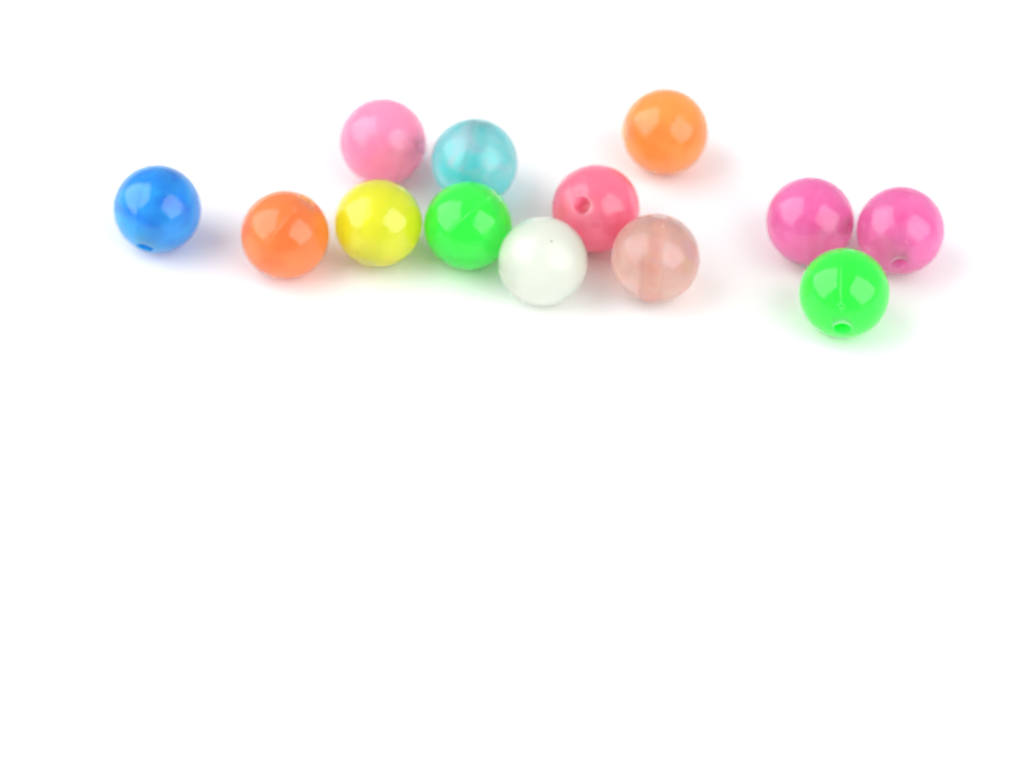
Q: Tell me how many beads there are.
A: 13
